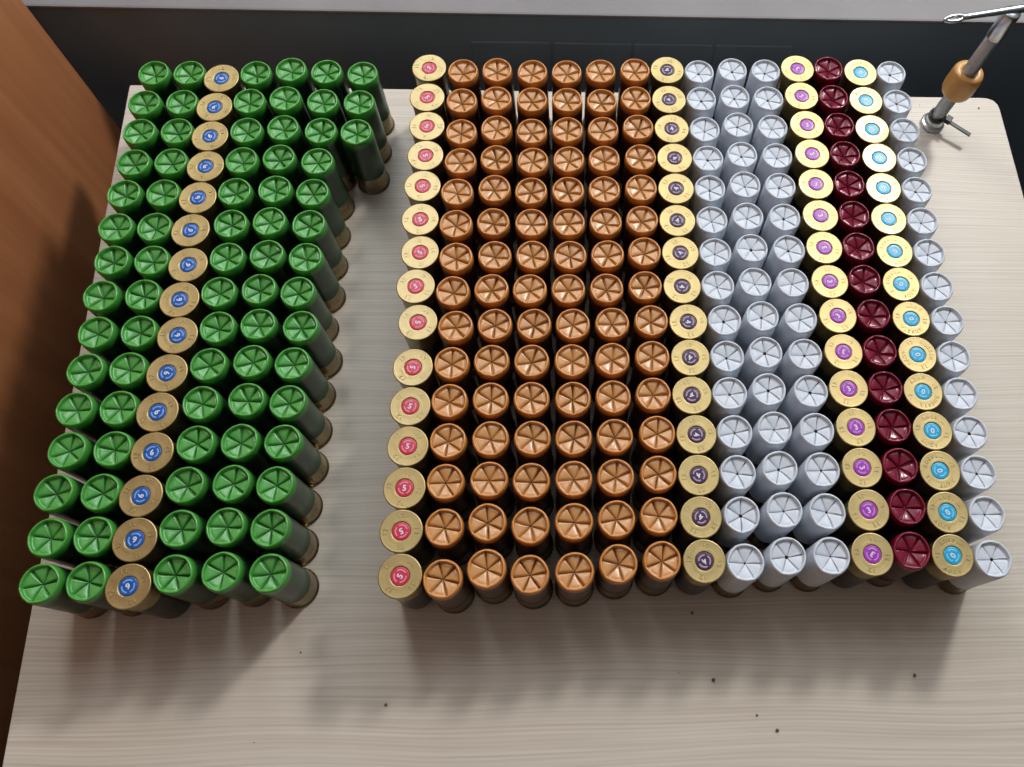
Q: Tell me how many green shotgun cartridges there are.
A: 78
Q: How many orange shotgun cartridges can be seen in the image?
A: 90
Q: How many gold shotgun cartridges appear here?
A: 75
